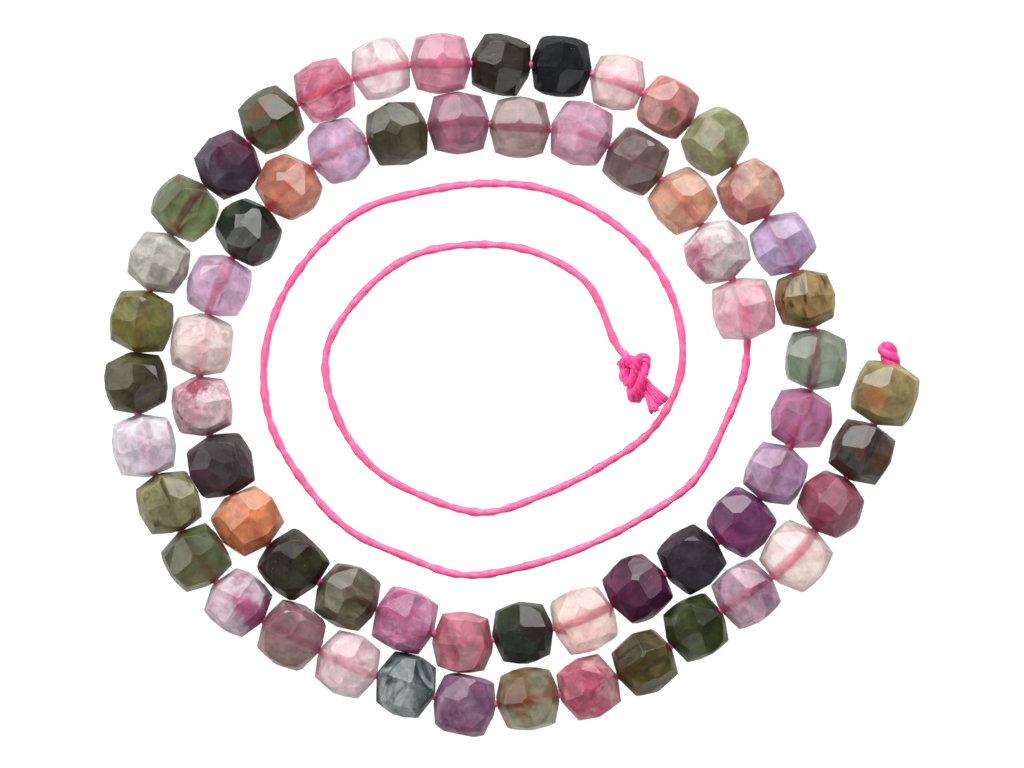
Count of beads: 62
